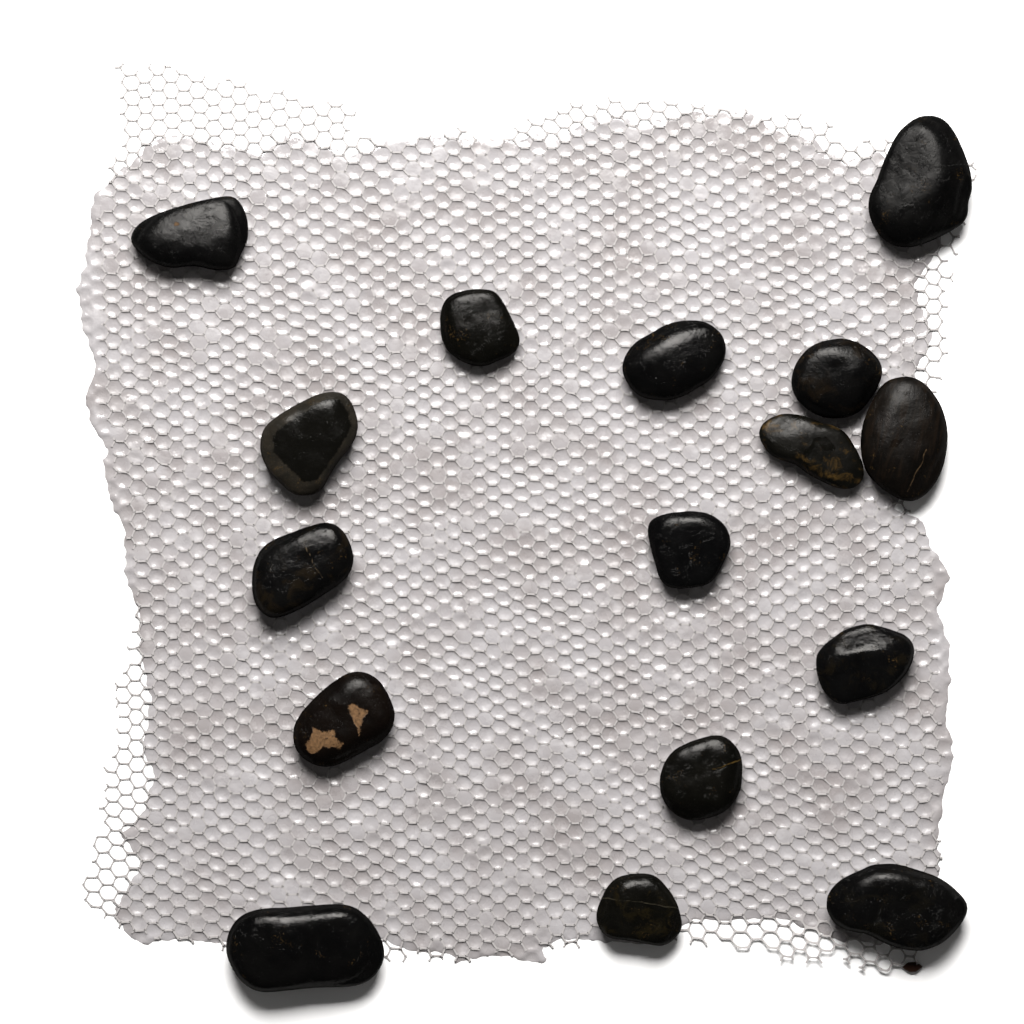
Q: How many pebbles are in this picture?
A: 16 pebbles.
